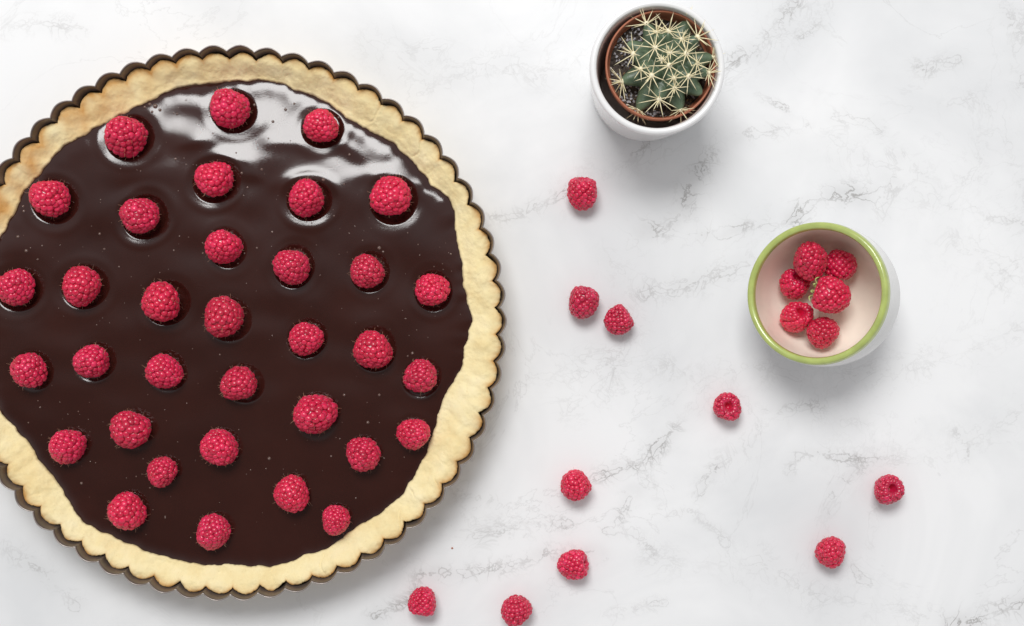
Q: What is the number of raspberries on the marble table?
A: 50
